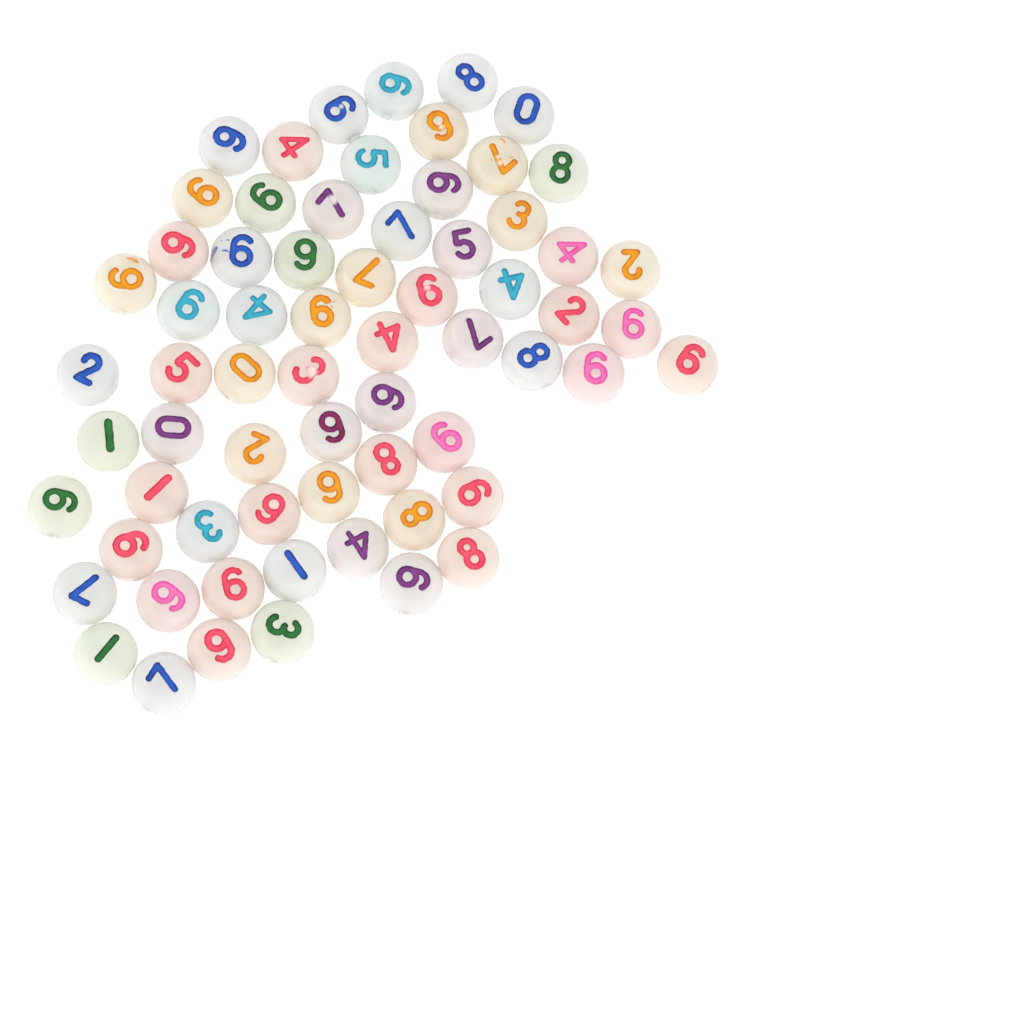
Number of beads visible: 66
